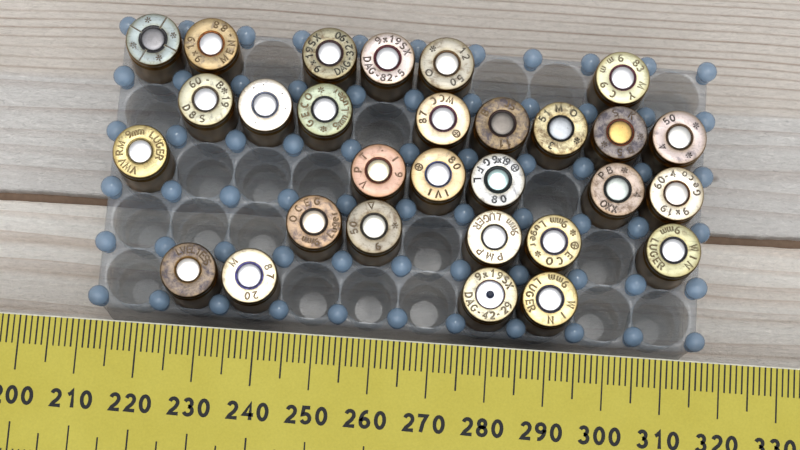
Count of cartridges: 29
